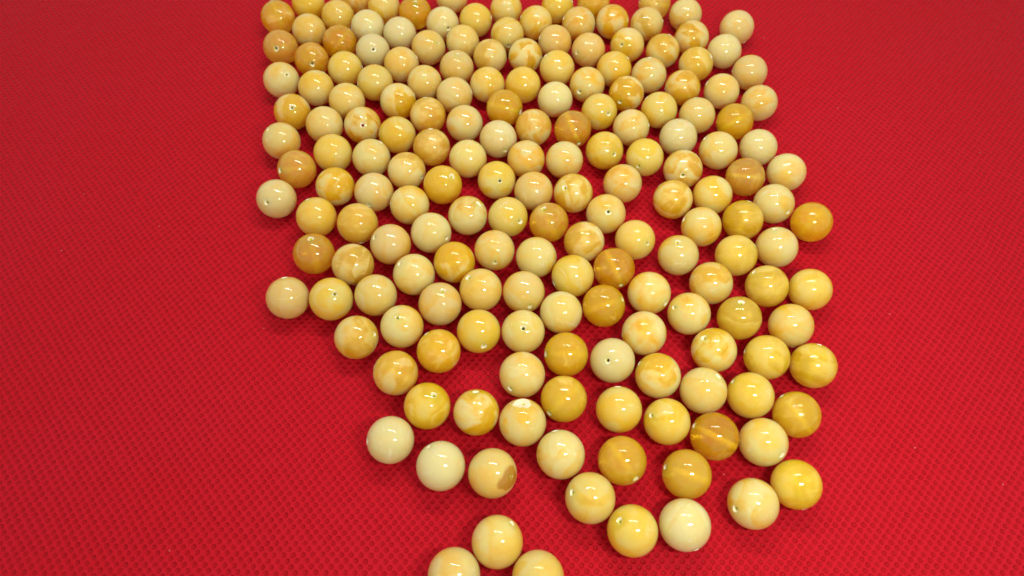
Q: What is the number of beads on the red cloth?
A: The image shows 182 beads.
